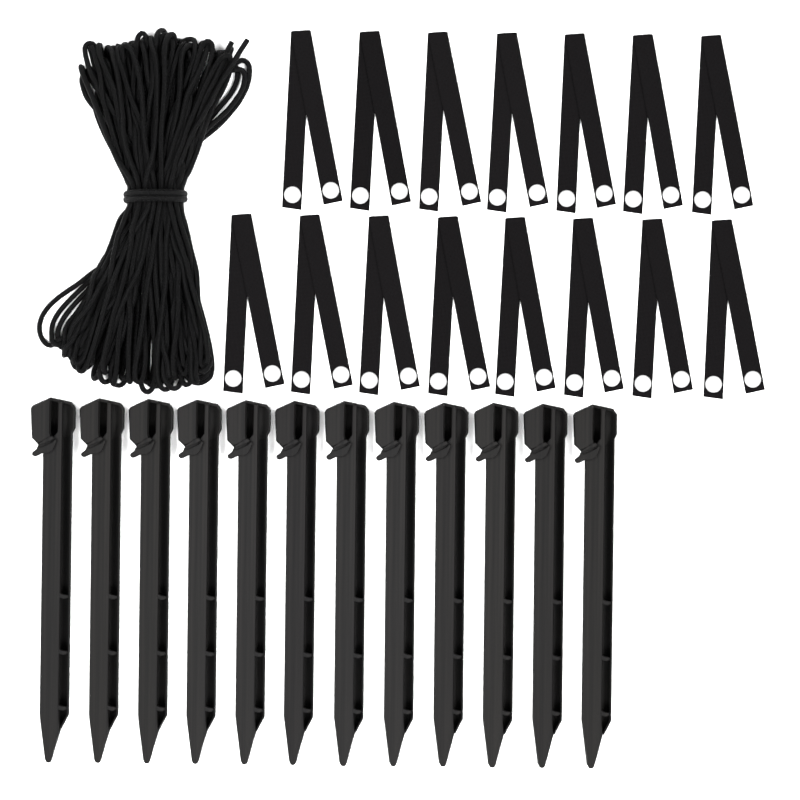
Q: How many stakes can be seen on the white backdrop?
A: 12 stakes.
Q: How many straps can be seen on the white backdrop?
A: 15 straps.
